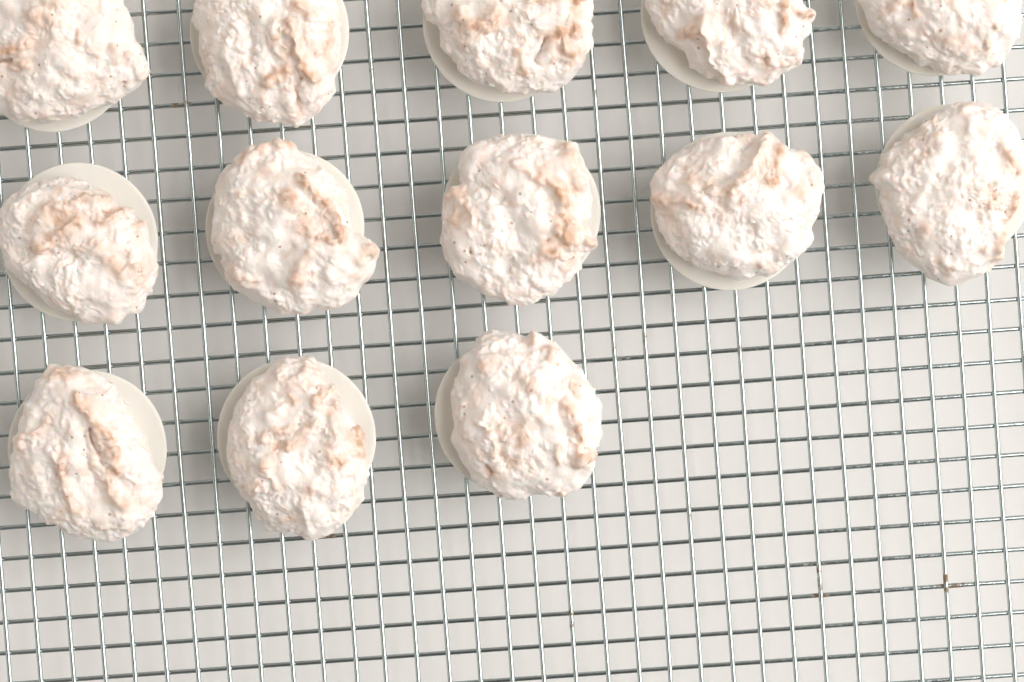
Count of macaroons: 13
